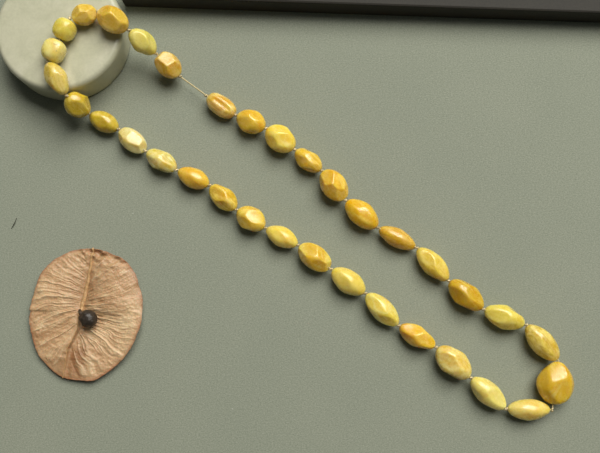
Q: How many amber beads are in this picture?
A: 34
